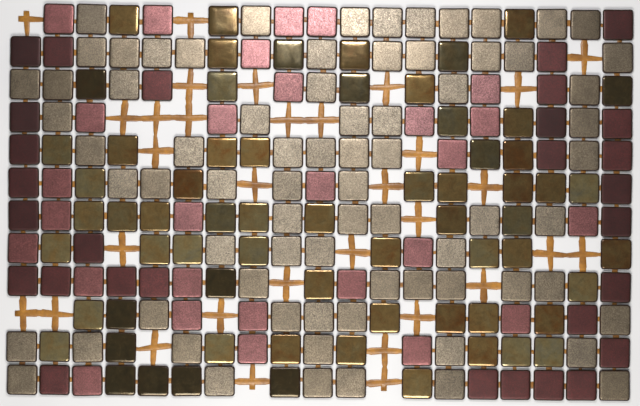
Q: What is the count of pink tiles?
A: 28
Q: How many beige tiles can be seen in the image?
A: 74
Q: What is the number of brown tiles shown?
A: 65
